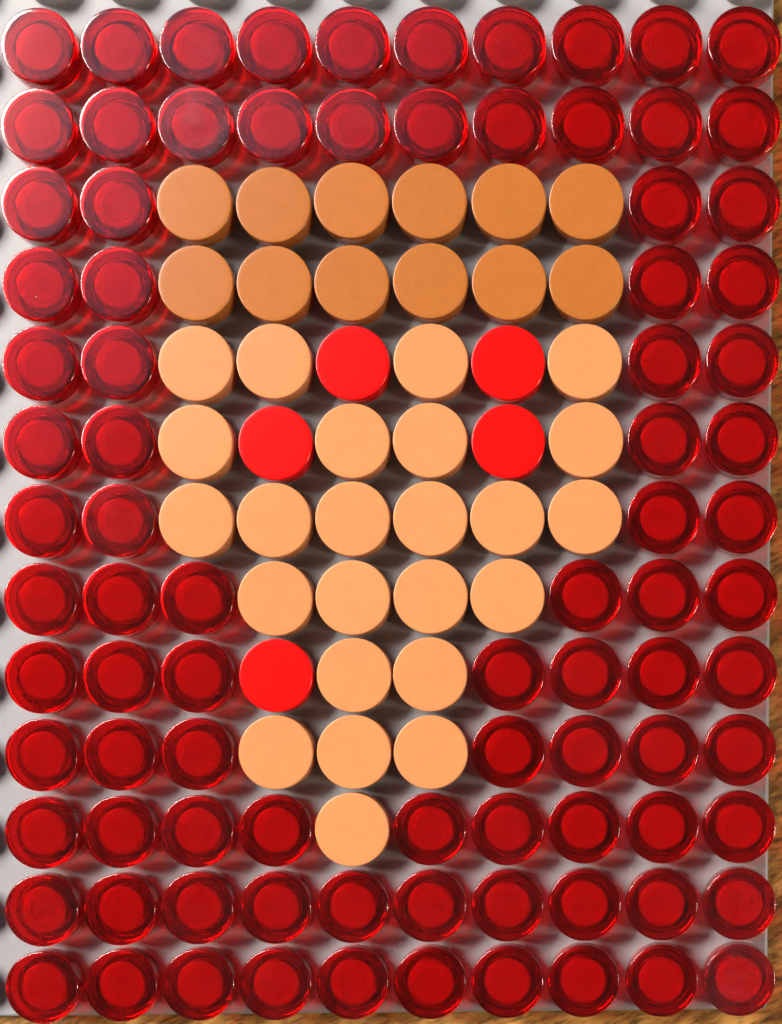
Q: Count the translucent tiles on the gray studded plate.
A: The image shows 89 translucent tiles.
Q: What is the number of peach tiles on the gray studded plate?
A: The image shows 24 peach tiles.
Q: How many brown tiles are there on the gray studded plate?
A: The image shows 12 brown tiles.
